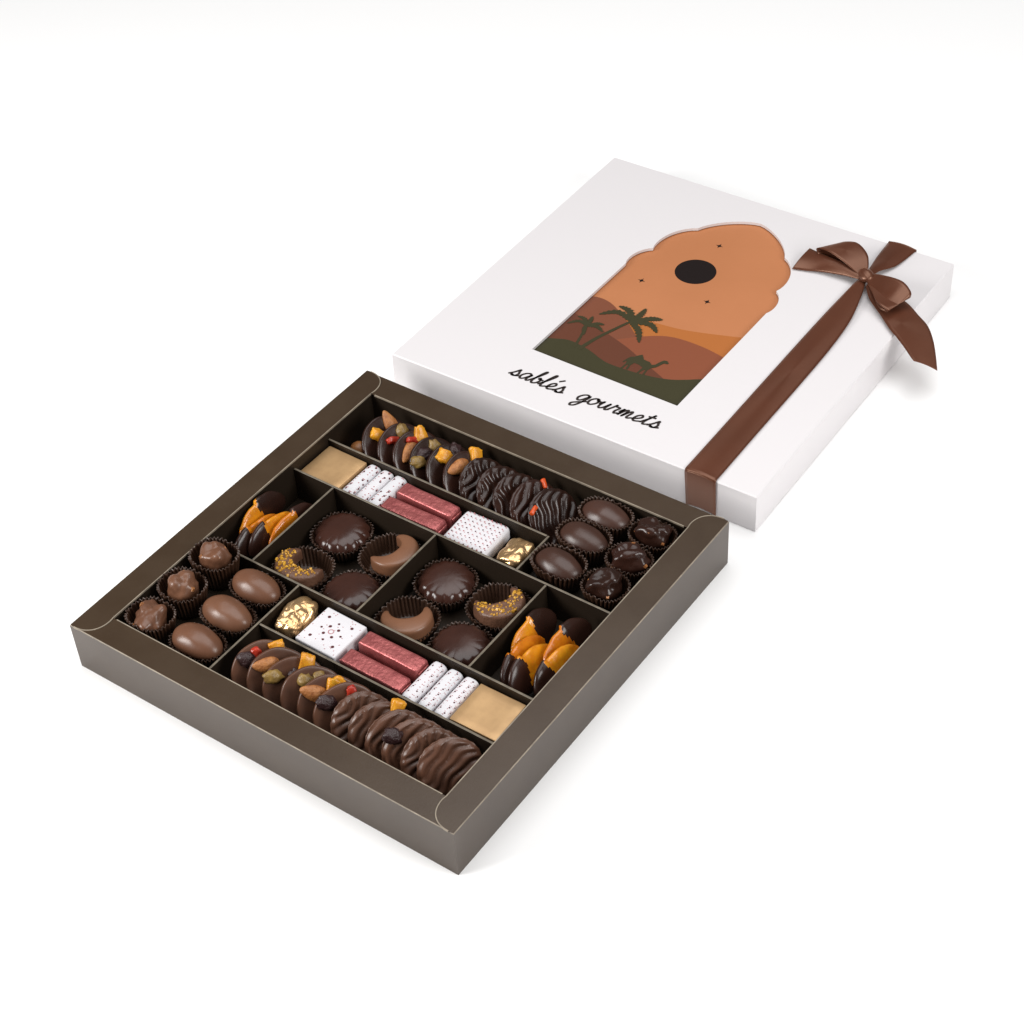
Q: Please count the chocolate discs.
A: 23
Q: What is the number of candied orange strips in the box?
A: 9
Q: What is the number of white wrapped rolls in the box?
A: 6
